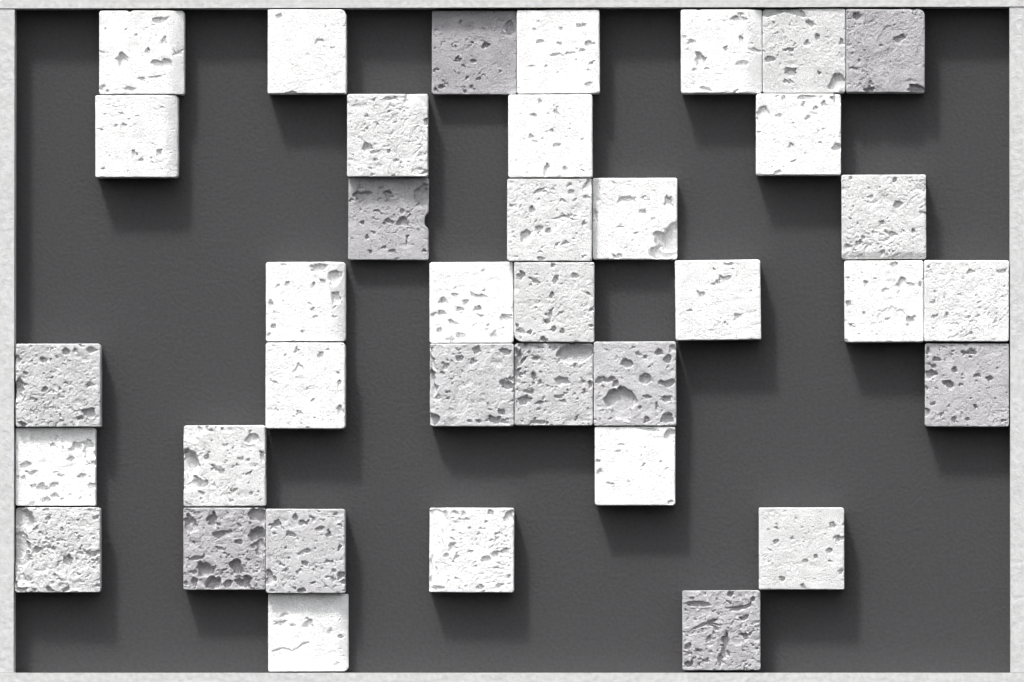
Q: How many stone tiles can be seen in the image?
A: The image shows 37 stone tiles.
